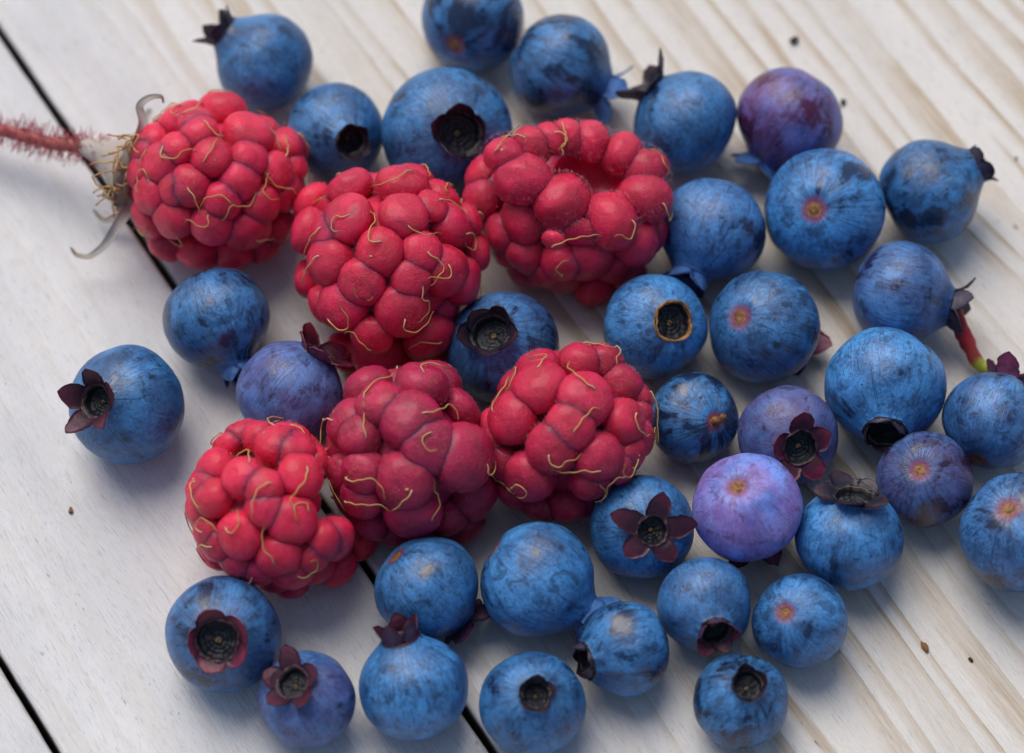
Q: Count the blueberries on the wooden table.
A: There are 36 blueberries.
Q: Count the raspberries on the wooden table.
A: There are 6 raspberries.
